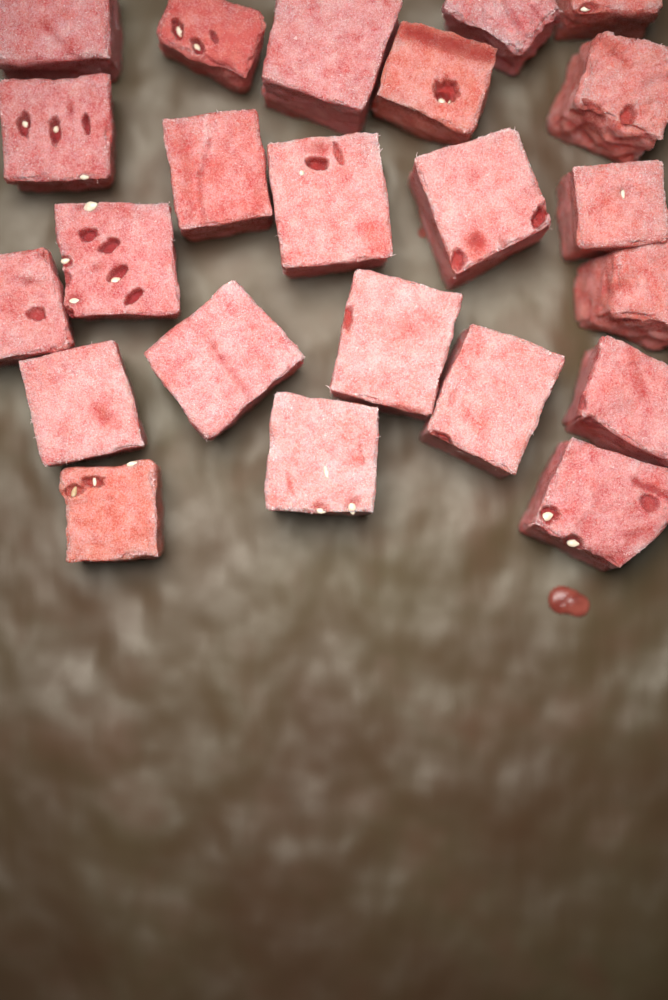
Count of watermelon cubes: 23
